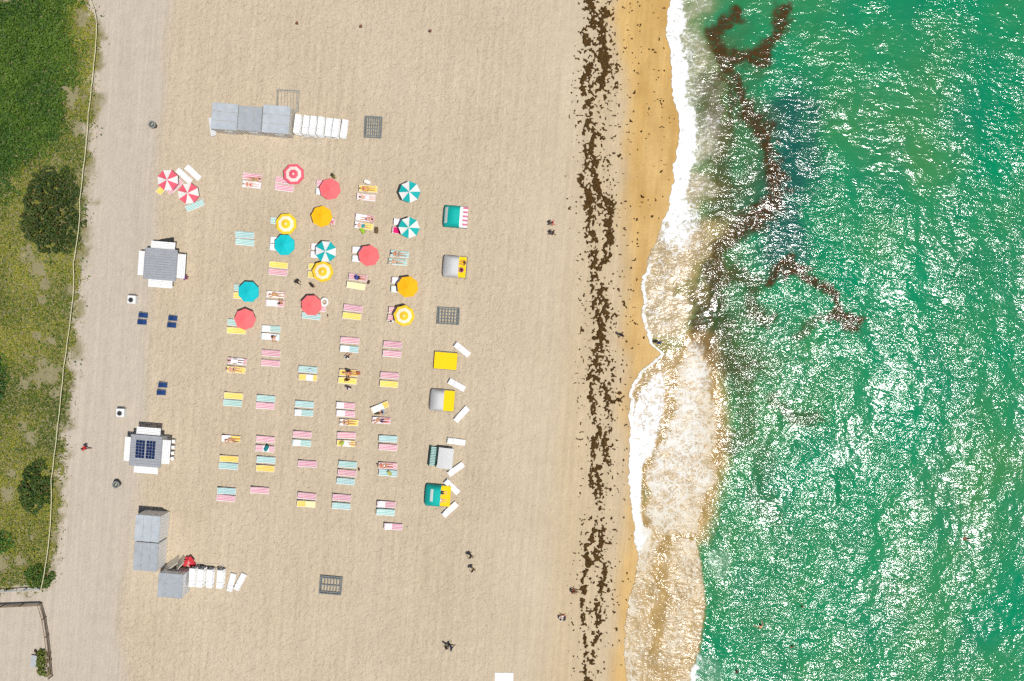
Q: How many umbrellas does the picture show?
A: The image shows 17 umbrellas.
